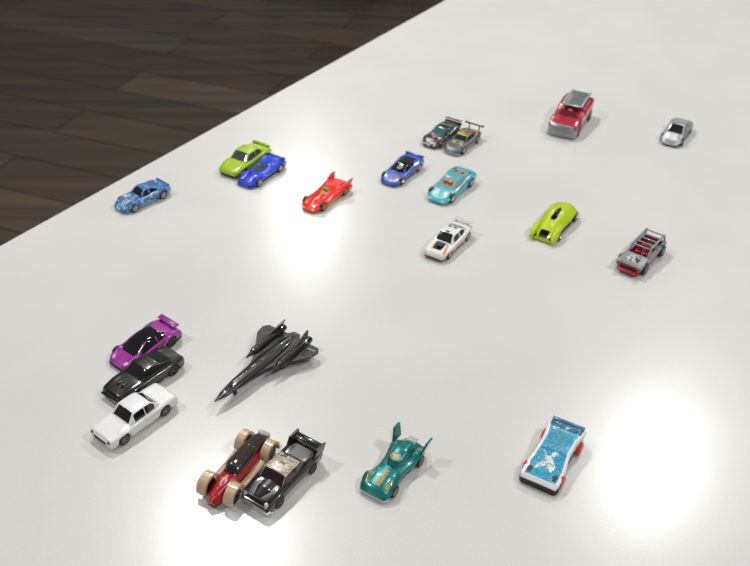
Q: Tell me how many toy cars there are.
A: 20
